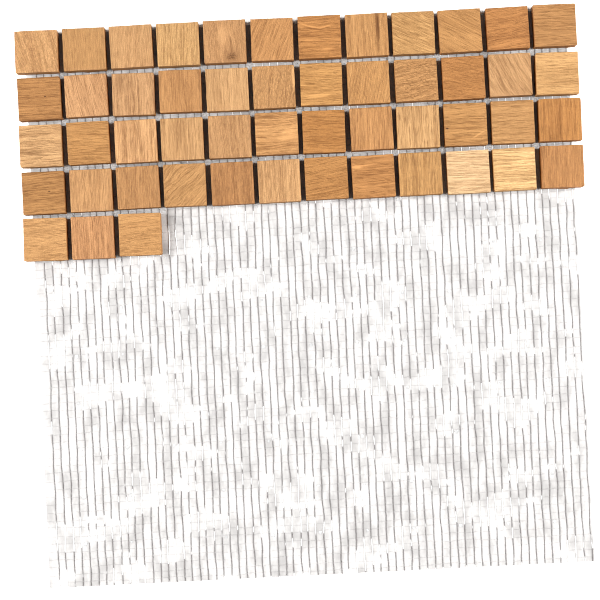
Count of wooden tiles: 51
